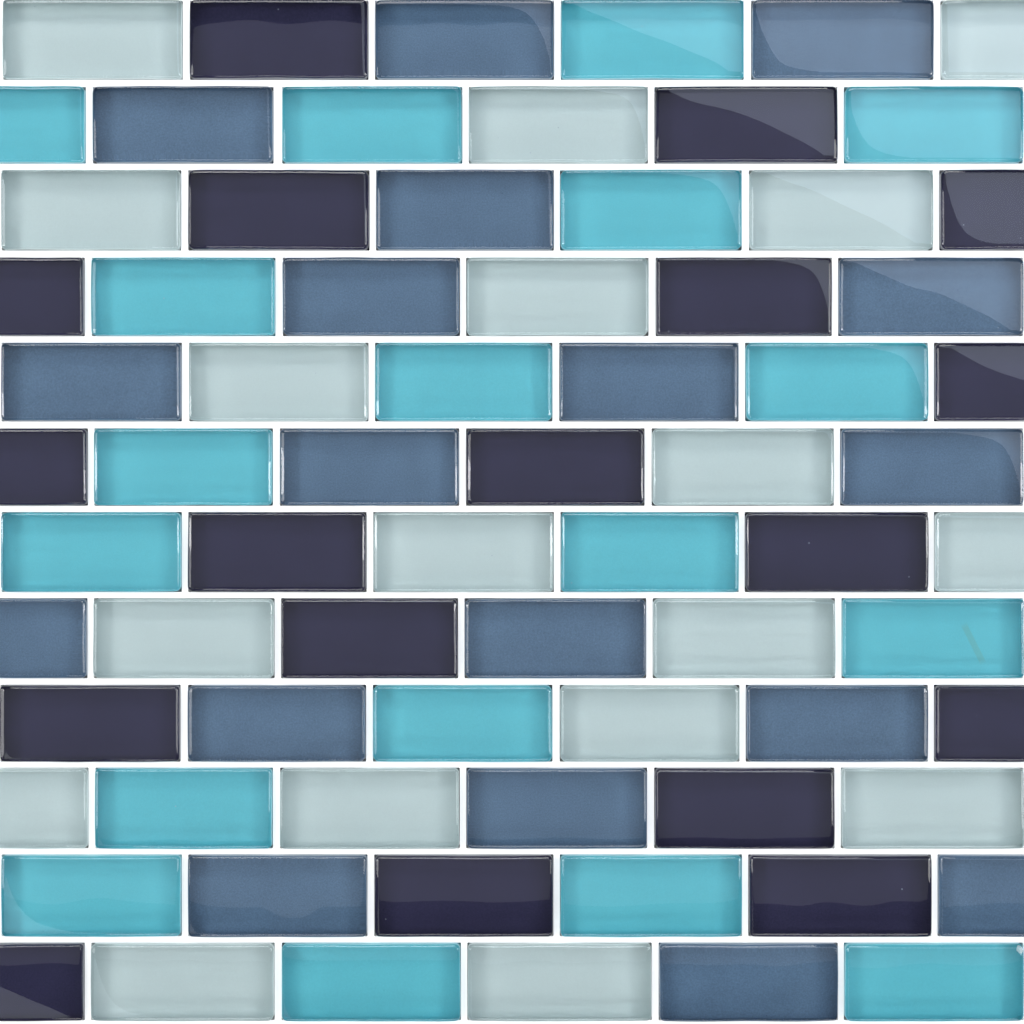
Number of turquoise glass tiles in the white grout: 18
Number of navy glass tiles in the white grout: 18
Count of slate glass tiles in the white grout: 18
